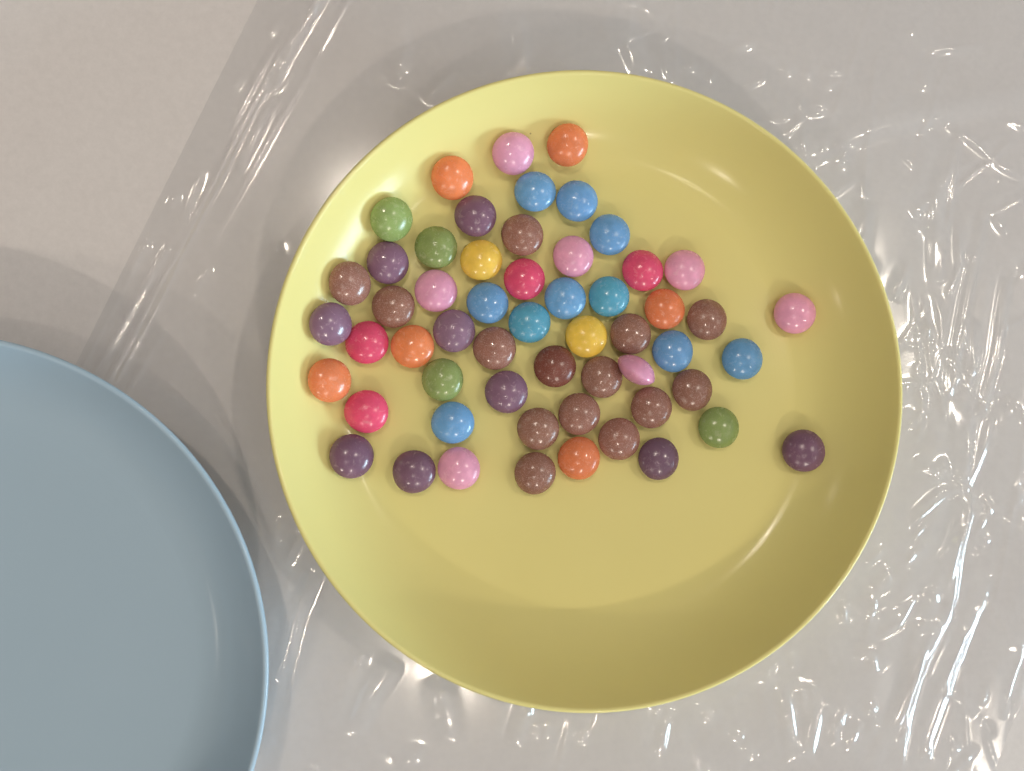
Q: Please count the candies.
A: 56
